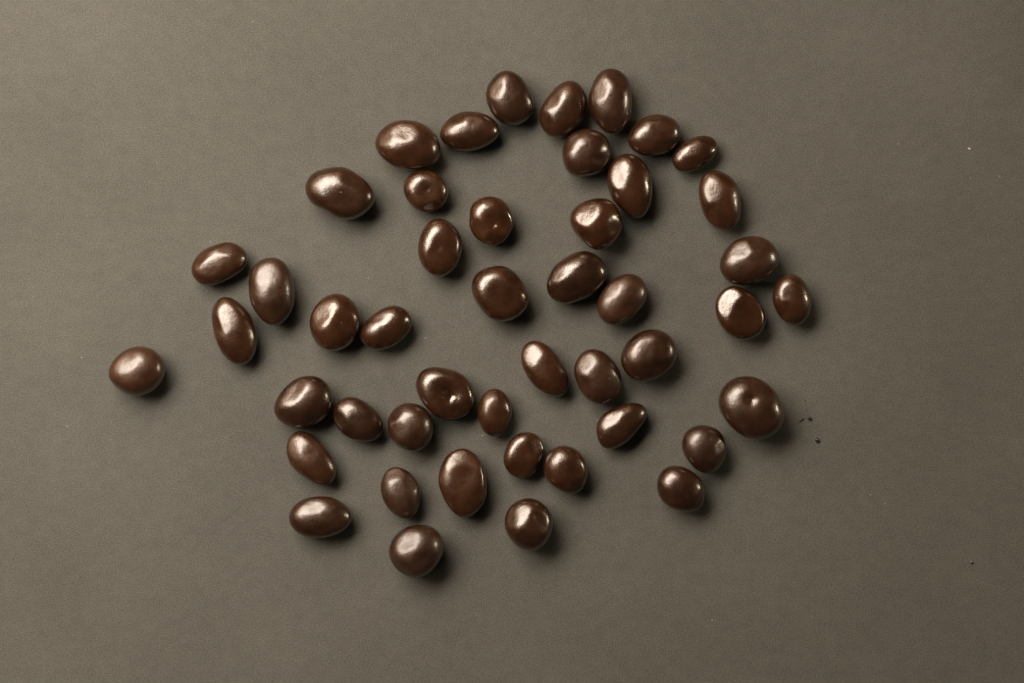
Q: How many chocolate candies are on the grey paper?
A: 47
